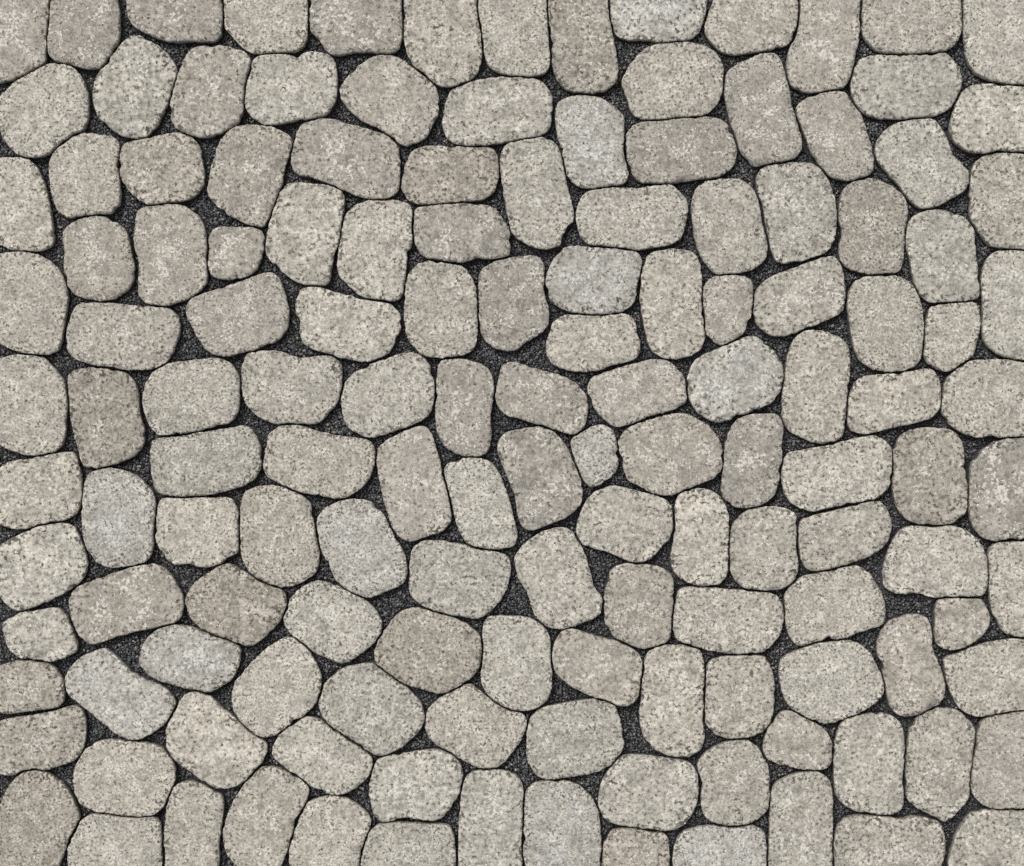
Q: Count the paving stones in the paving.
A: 144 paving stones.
